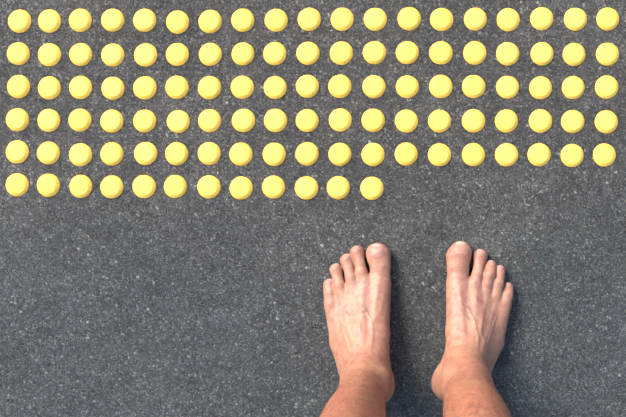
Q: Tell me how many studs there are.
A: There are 107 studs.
